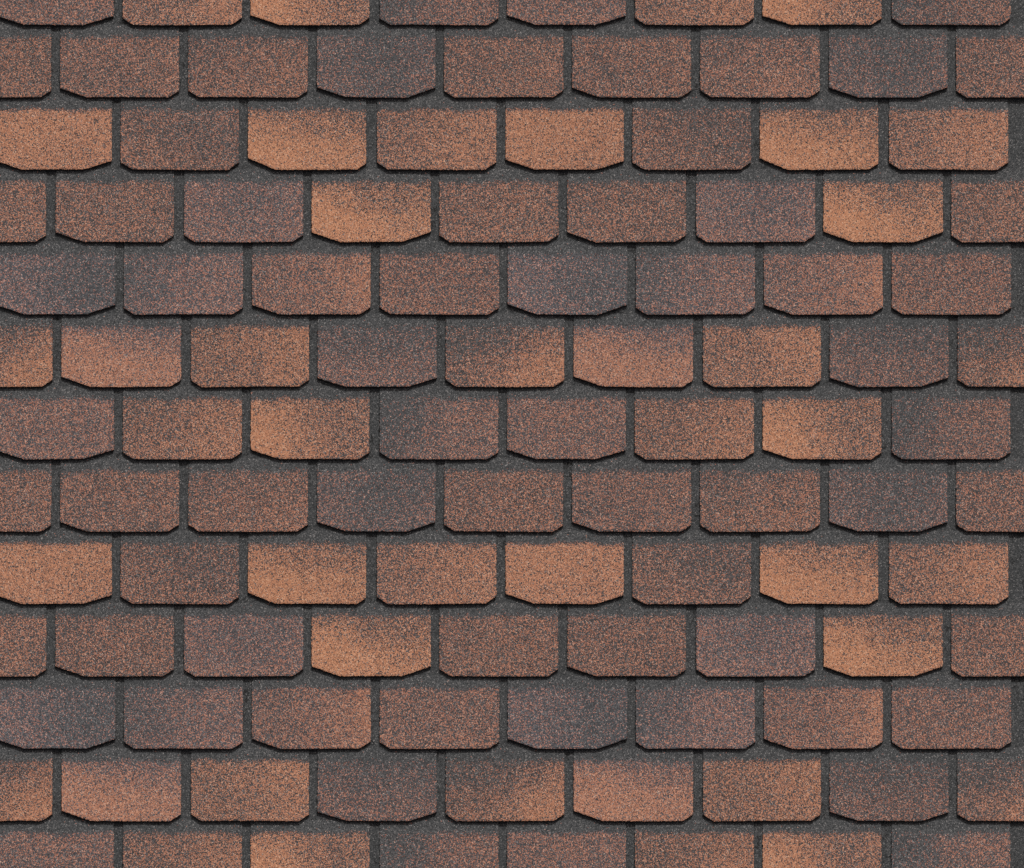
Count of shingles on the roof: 110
